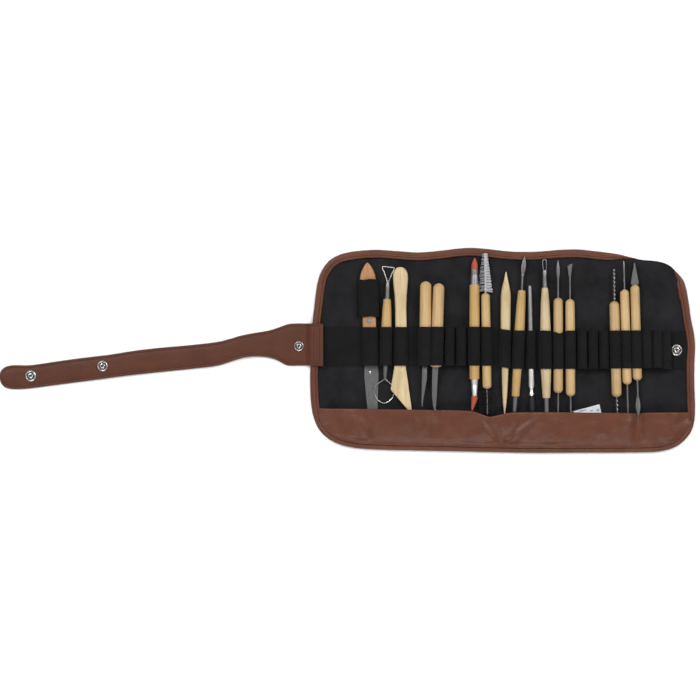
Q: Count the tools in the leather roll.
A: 16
